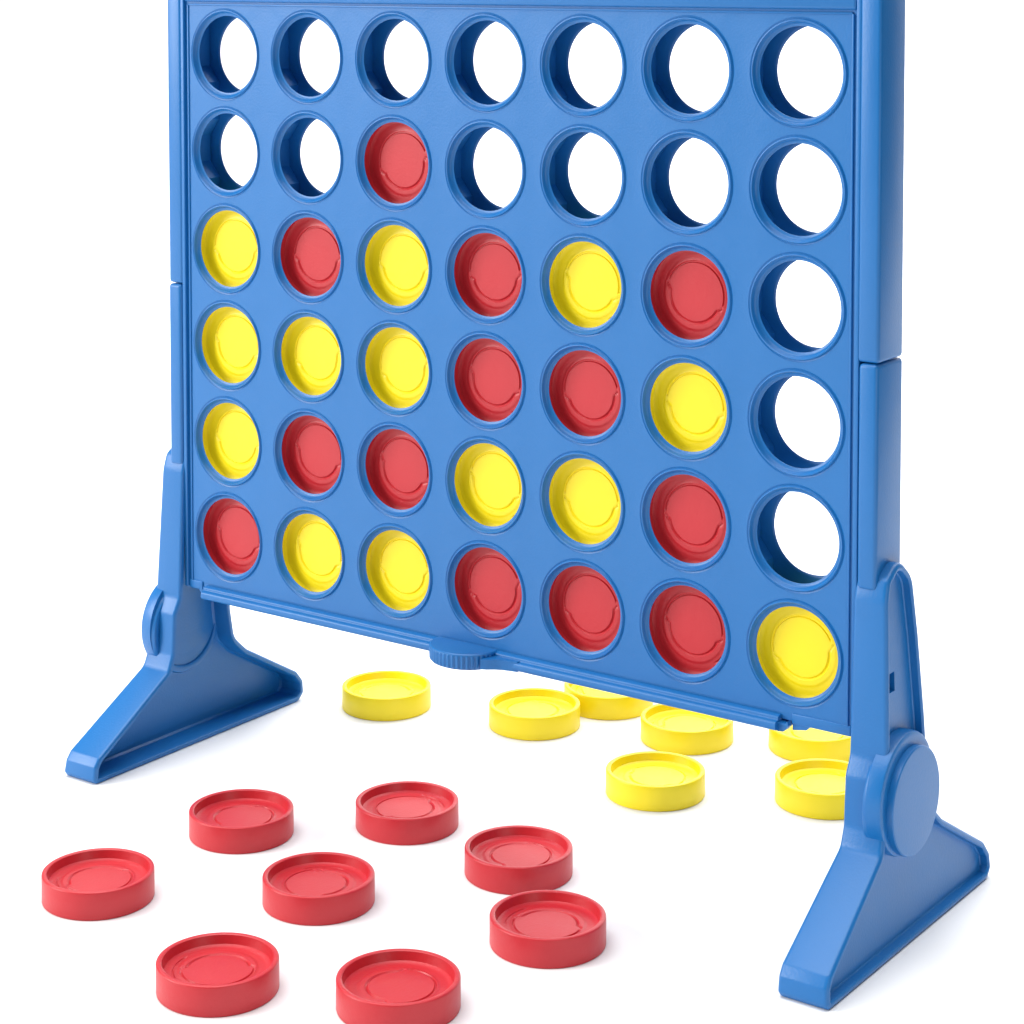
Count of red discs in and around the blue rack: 21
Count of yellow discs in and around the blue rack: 20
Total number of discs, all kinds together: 41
